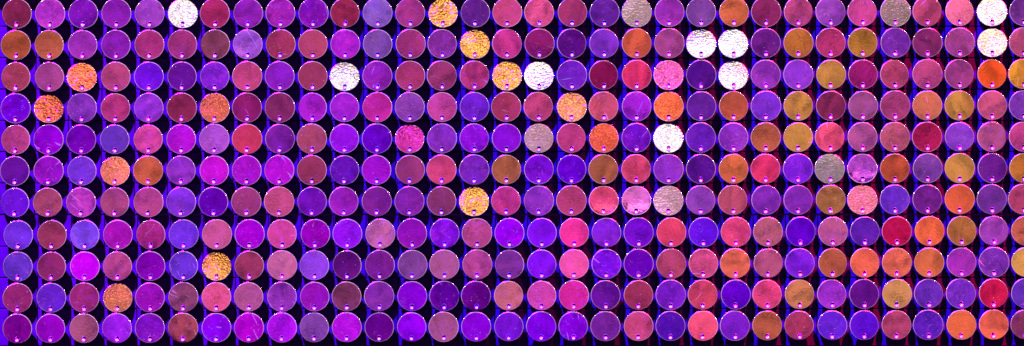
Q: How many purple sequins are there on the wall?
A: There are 161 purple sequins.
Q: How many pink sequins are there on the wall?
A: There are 126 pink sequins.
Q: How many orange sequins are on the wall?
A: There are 51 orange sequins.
